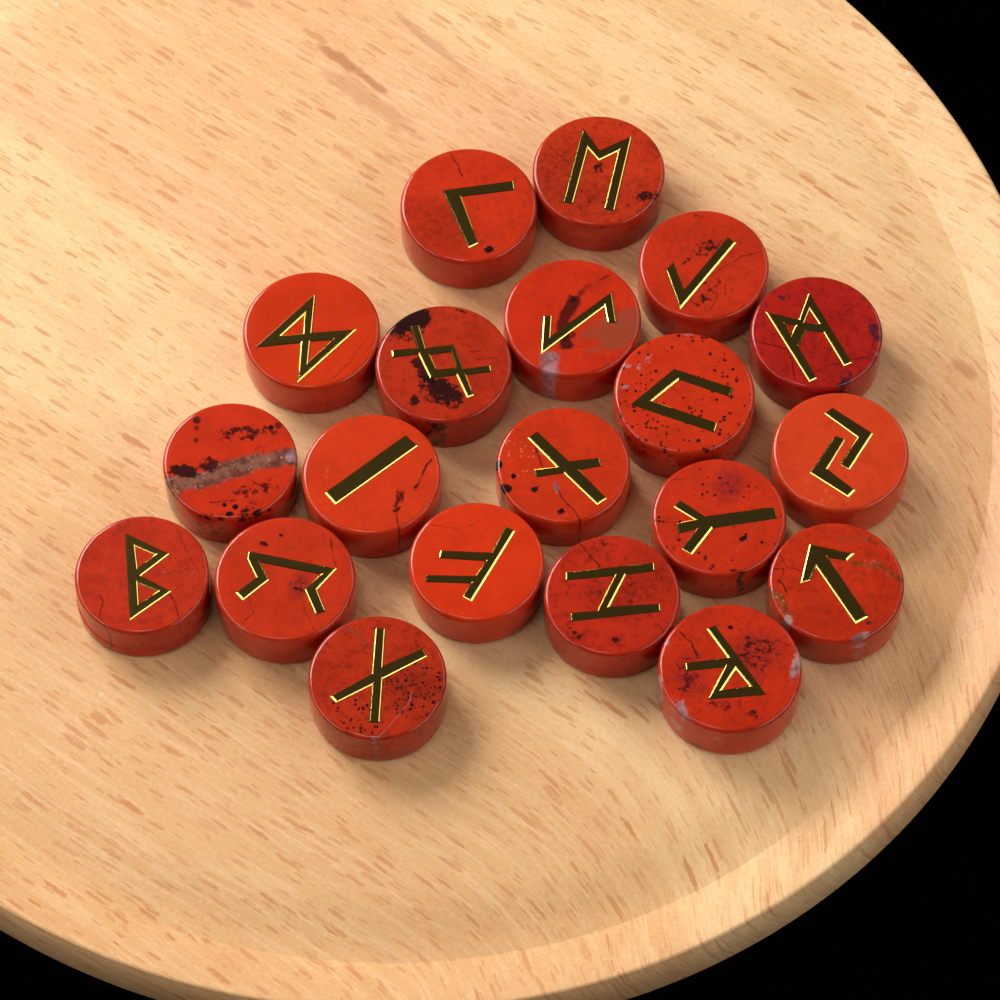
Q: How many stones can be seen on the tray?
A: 20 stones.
